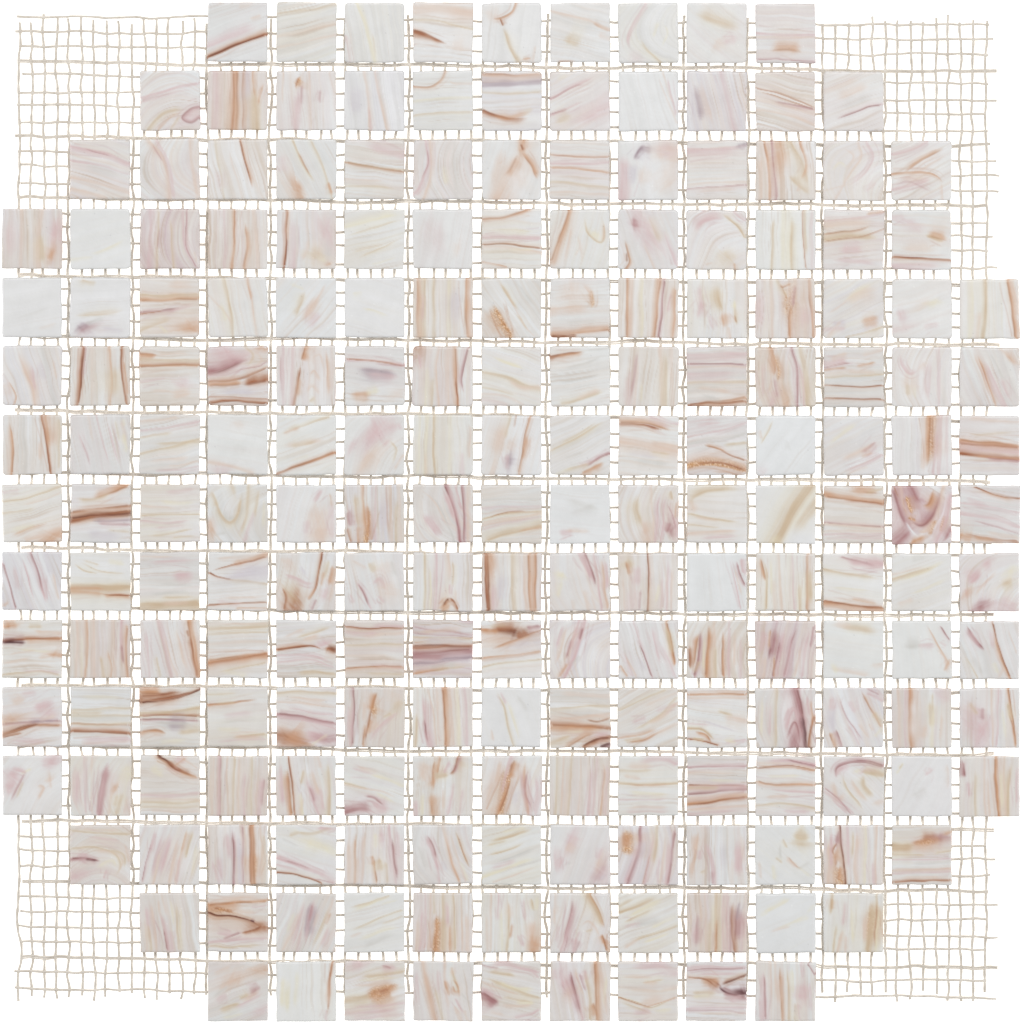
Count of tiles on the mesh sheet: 200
